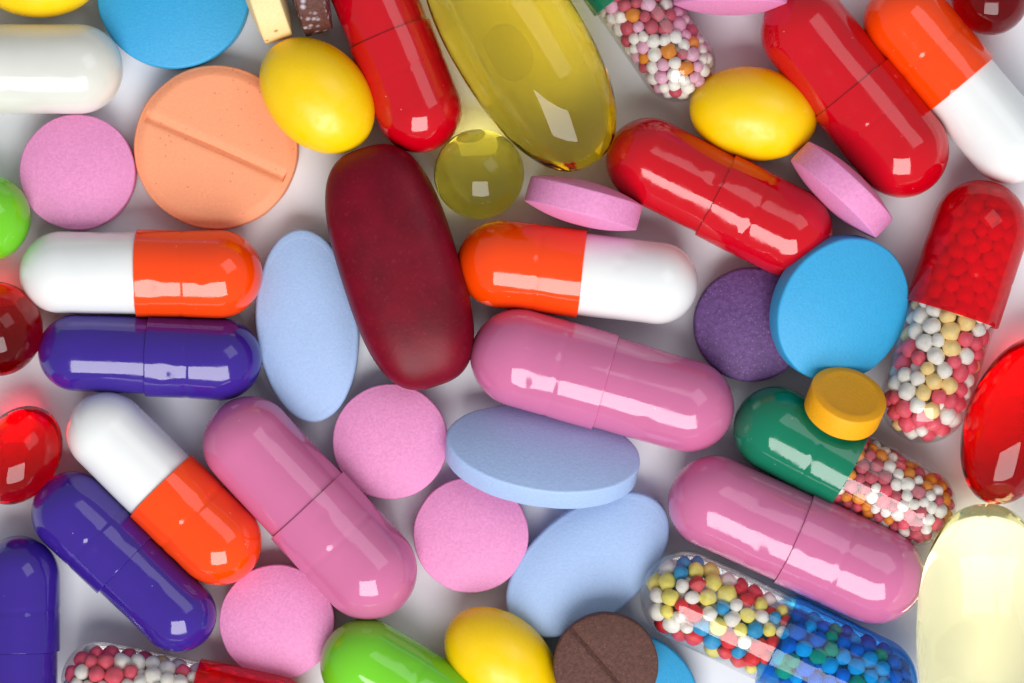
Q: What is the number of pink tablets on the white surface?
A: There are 7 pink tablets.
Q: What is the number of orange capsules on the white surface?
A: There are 4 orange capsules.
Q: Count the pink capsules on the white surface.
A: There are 3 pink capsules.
